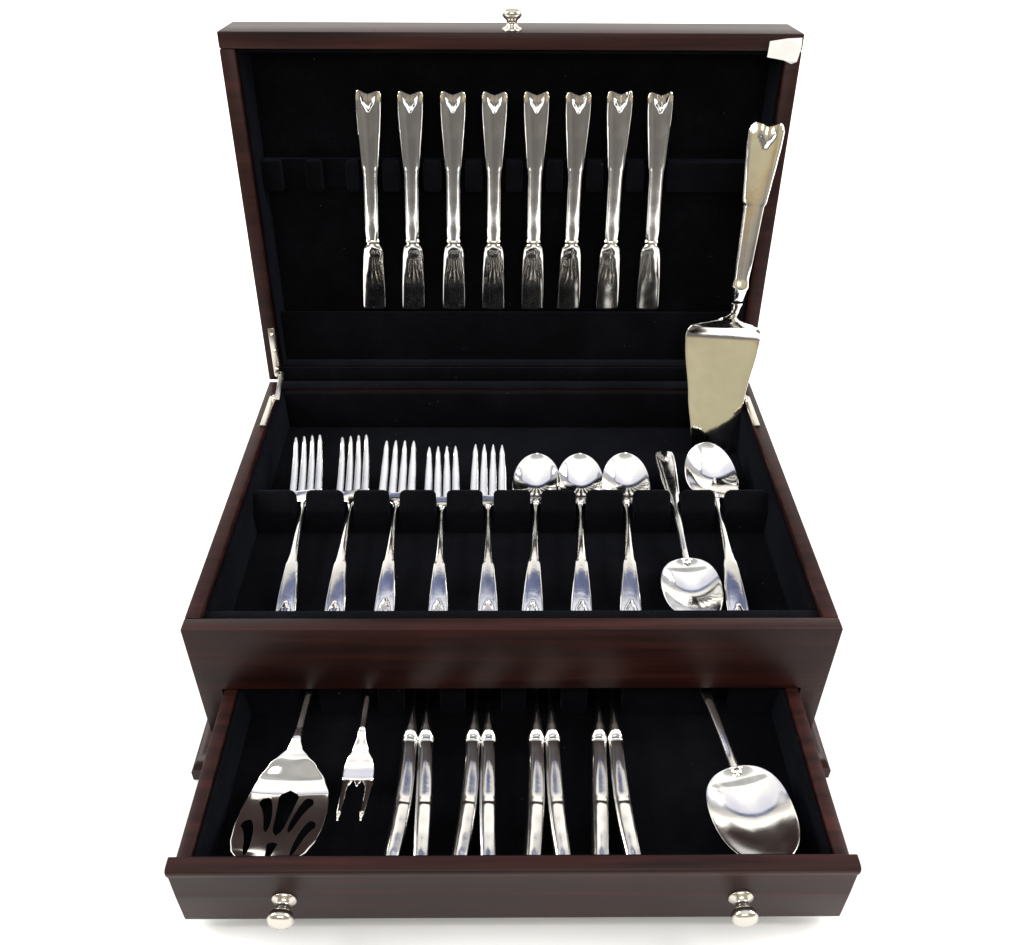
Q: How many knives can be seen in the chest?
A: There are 16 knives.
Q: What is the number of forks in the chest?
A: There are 6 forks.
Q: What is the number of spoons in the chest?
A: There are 6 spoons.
